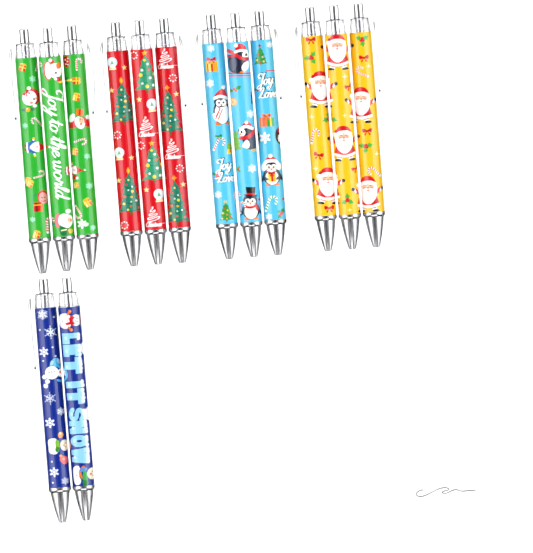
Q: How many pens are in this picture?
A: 14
